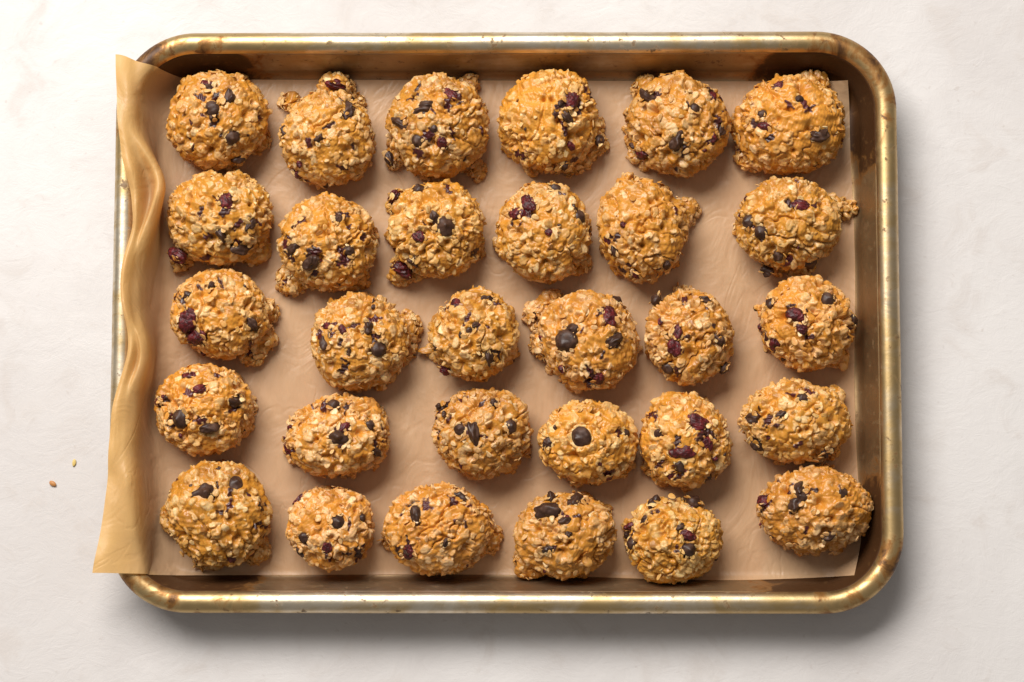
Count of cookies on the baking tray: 30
